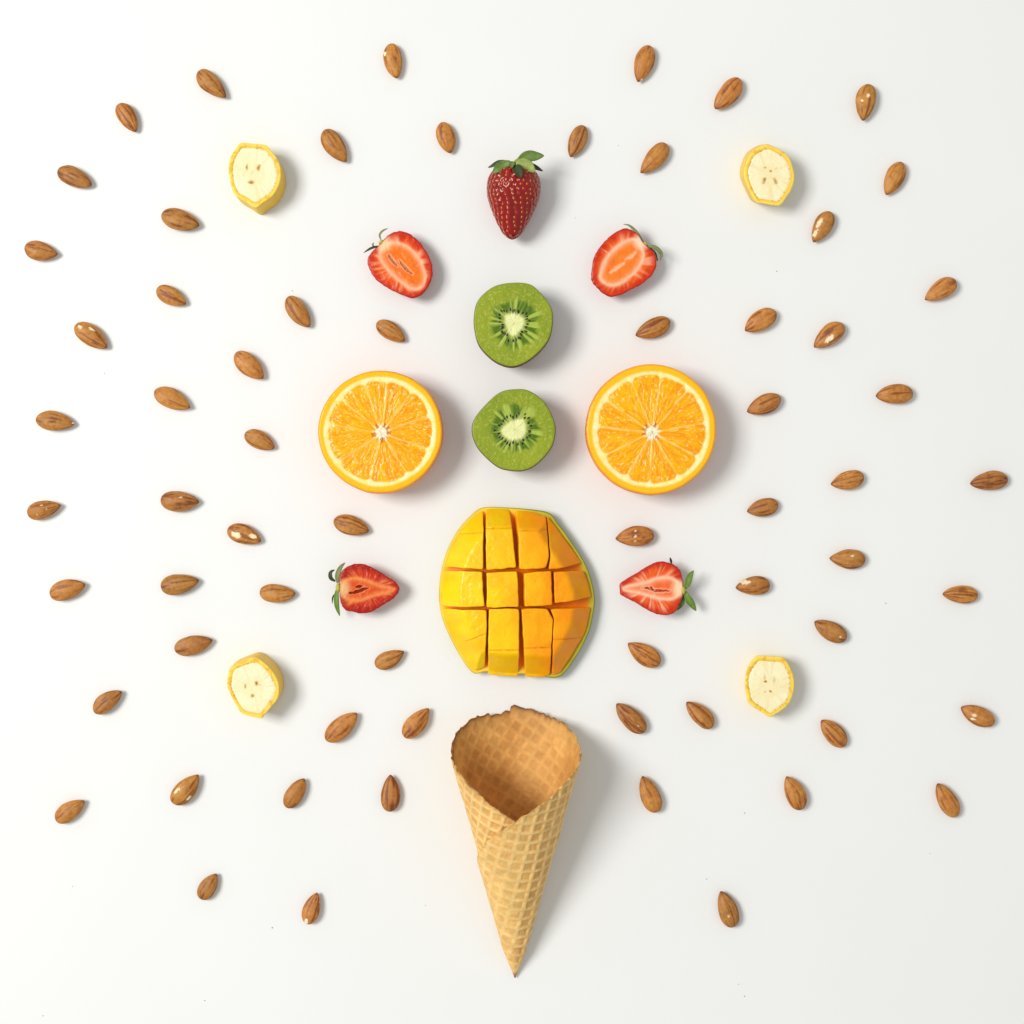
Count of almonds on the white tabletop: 64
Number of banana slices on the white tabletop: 4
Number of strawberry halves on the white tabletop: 4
